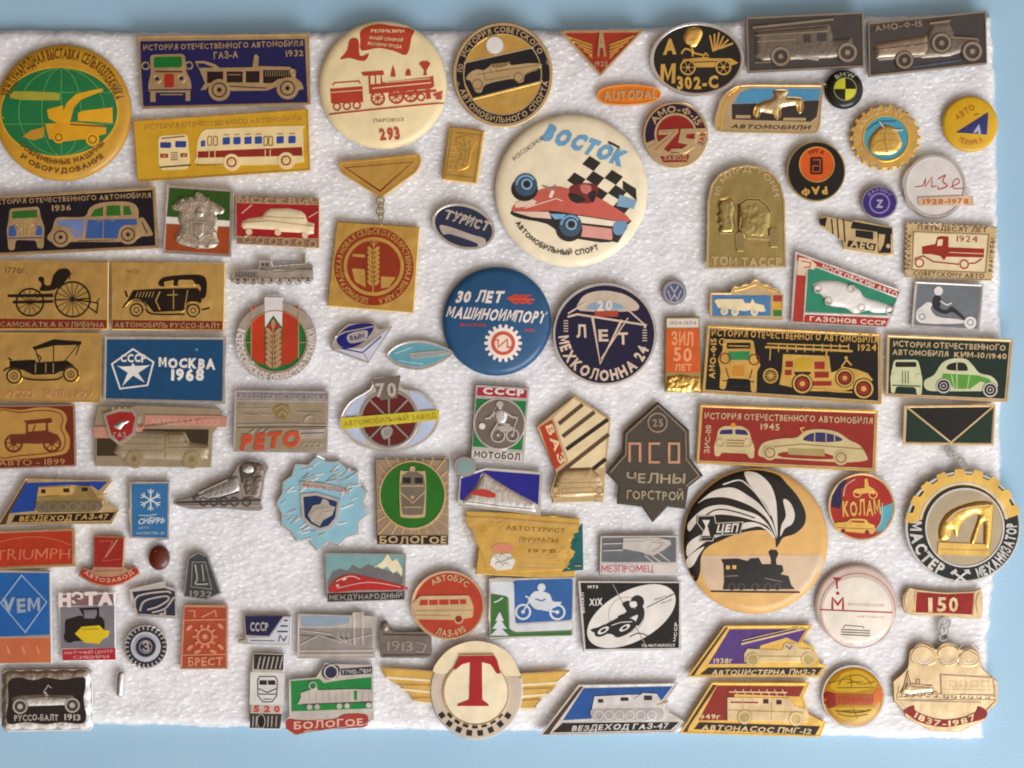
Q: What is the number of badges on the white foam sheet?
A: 90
